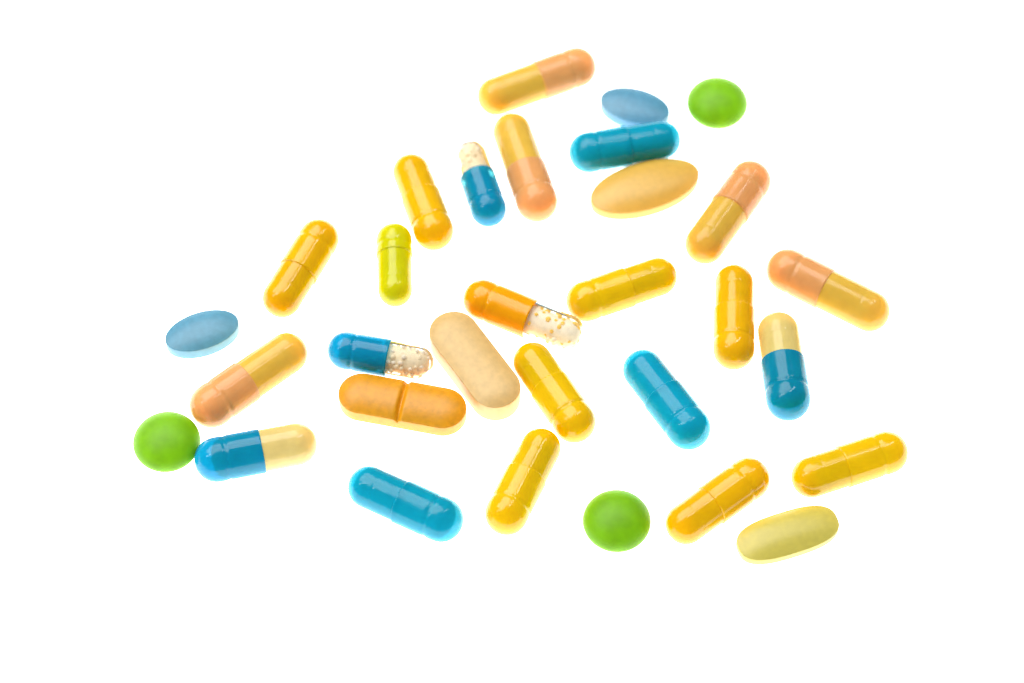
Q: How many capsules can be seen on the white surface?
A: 22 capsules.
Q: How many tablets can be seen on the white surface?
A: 9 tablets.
